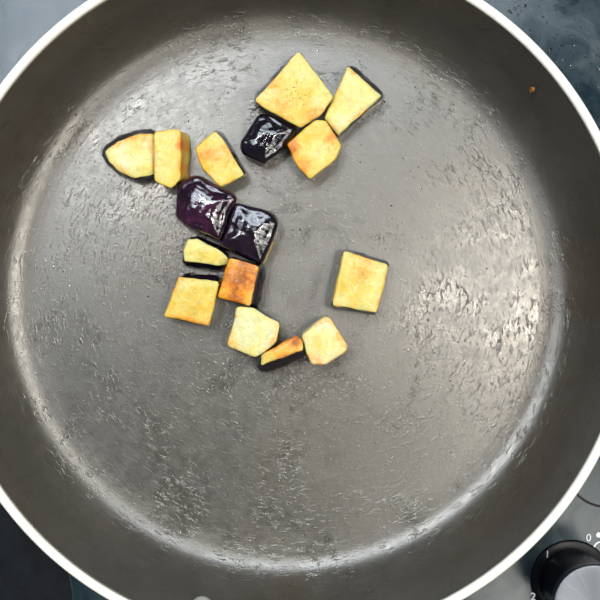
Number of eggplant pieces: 16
